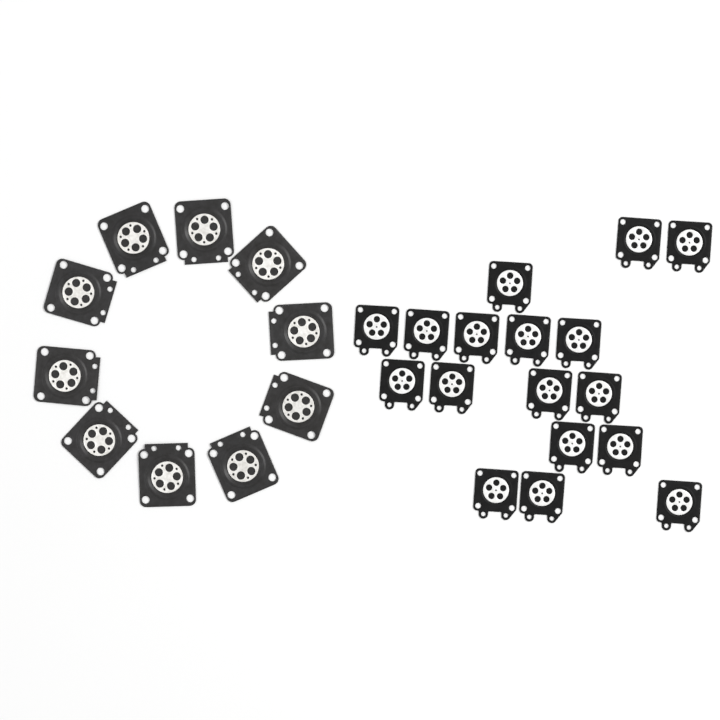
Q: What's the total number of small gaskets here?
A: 17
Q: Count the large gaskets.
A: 10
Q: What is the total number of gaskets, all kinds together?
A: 27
